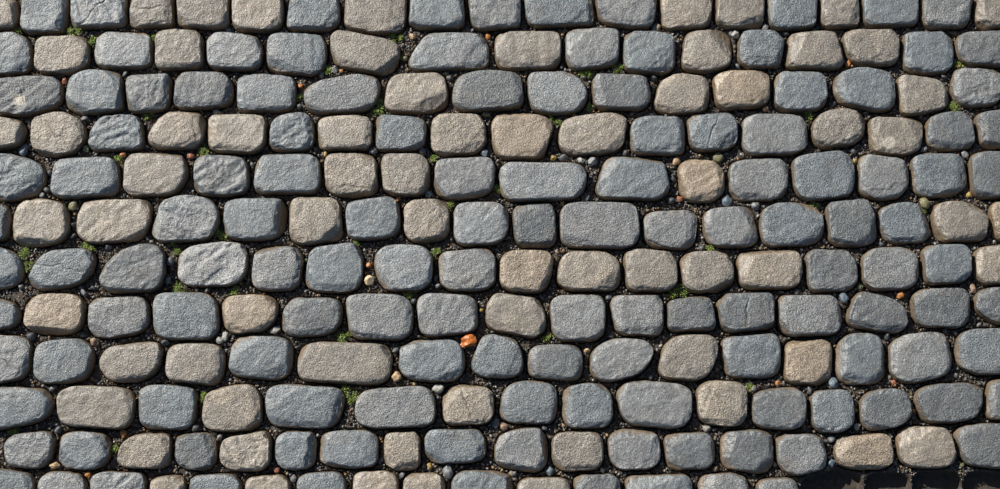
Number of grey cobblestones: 134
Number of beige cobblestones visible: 69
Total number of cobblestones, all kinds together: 203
